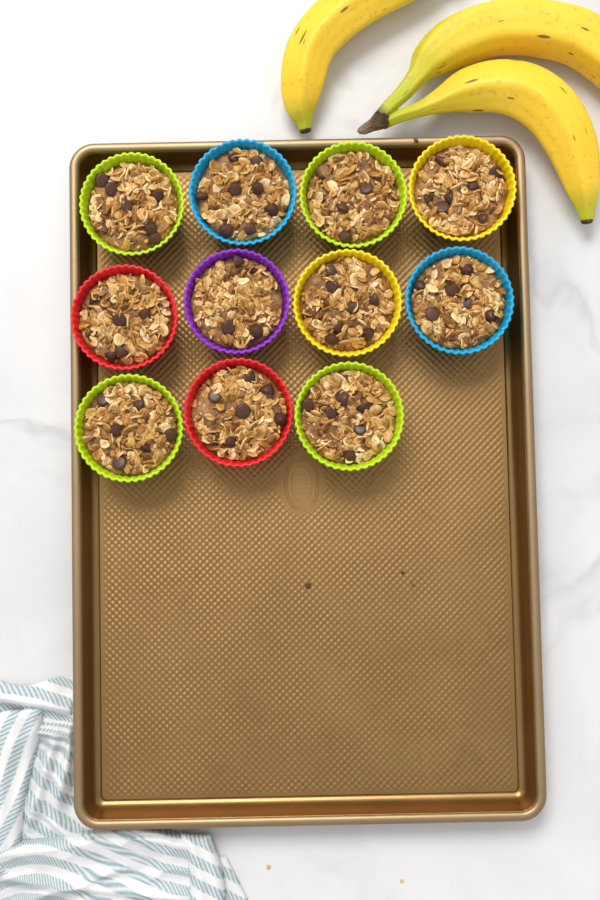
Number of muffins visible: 11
